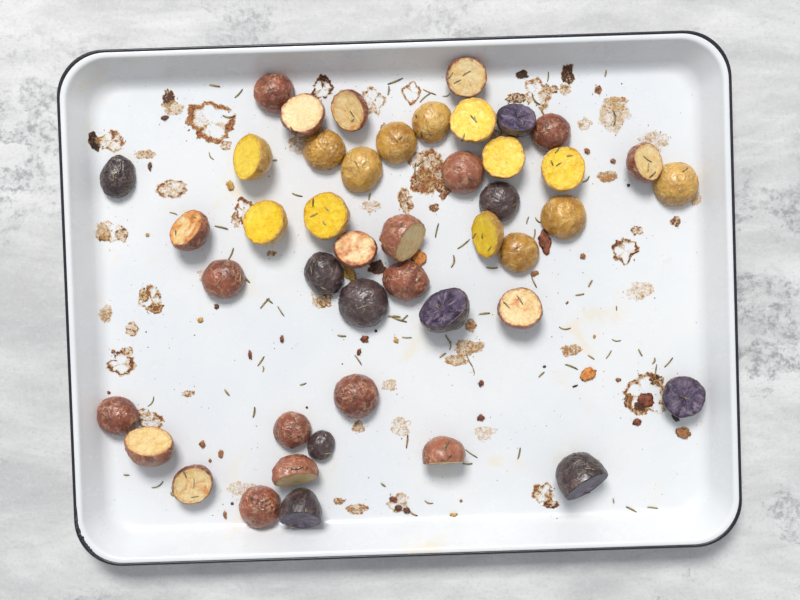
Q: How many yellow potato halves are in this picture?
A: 14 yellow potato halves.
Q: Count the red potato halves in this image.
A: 21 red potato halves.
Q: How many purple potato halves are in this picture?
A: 10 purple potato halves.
